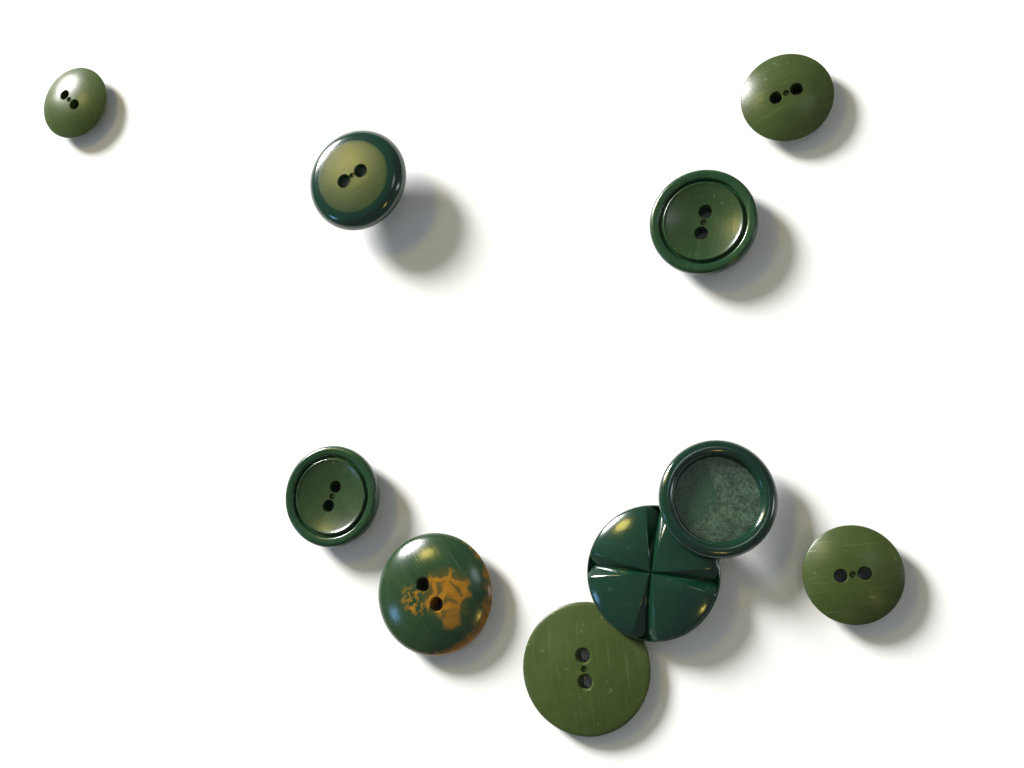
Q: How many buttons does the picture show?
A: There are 10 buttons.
